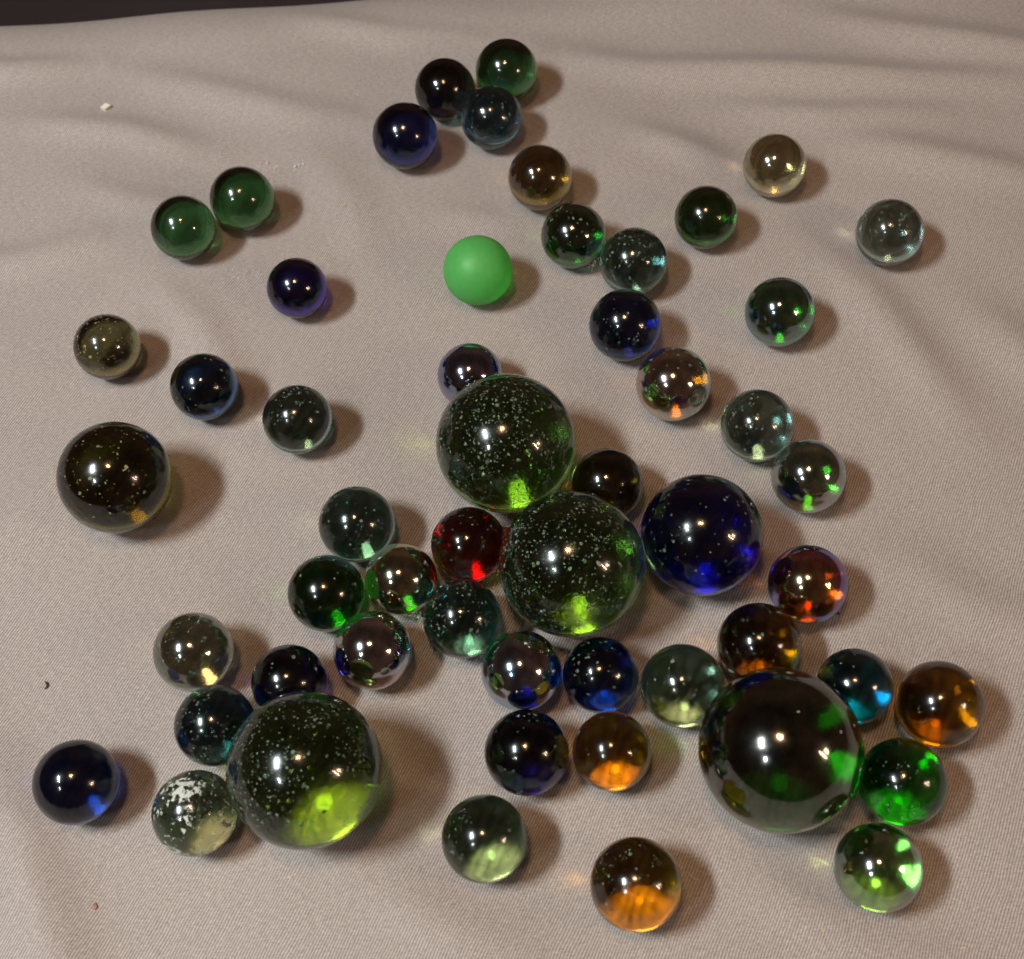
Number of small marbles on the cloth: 48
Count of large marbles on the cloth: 6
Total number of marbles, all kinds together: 54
